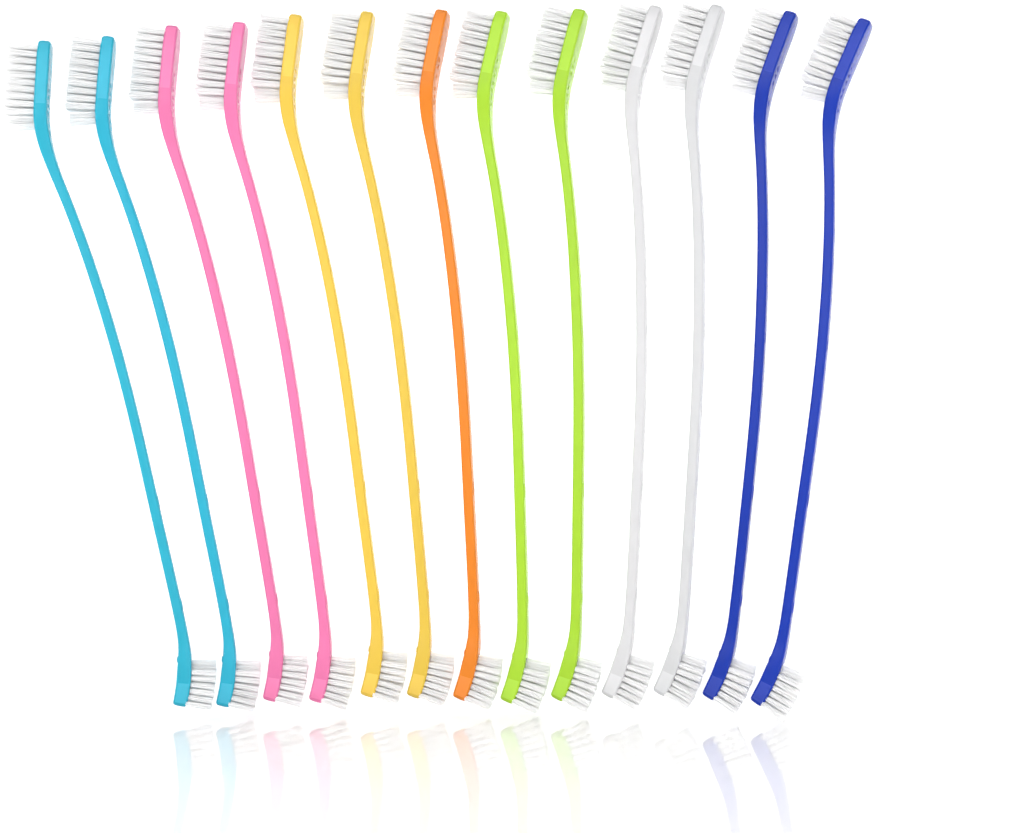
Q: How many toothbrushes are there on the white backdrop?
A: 13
